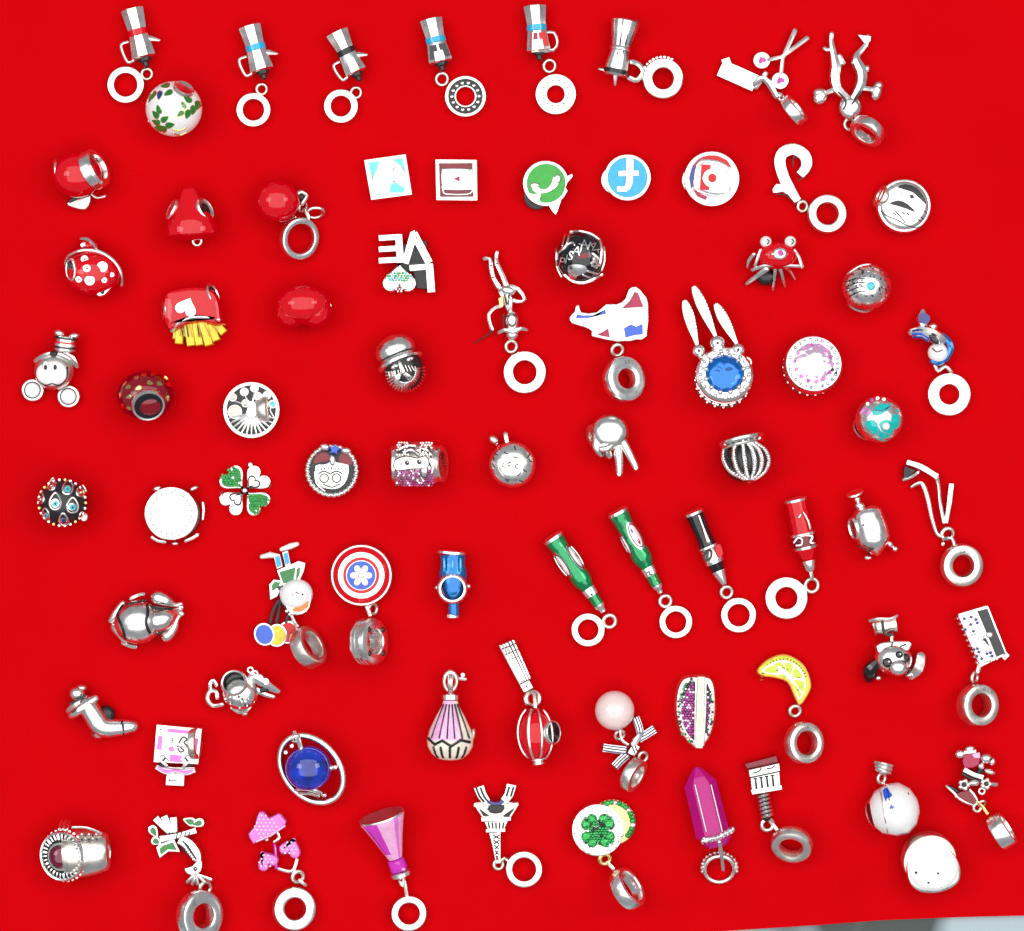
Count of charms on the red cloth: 76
